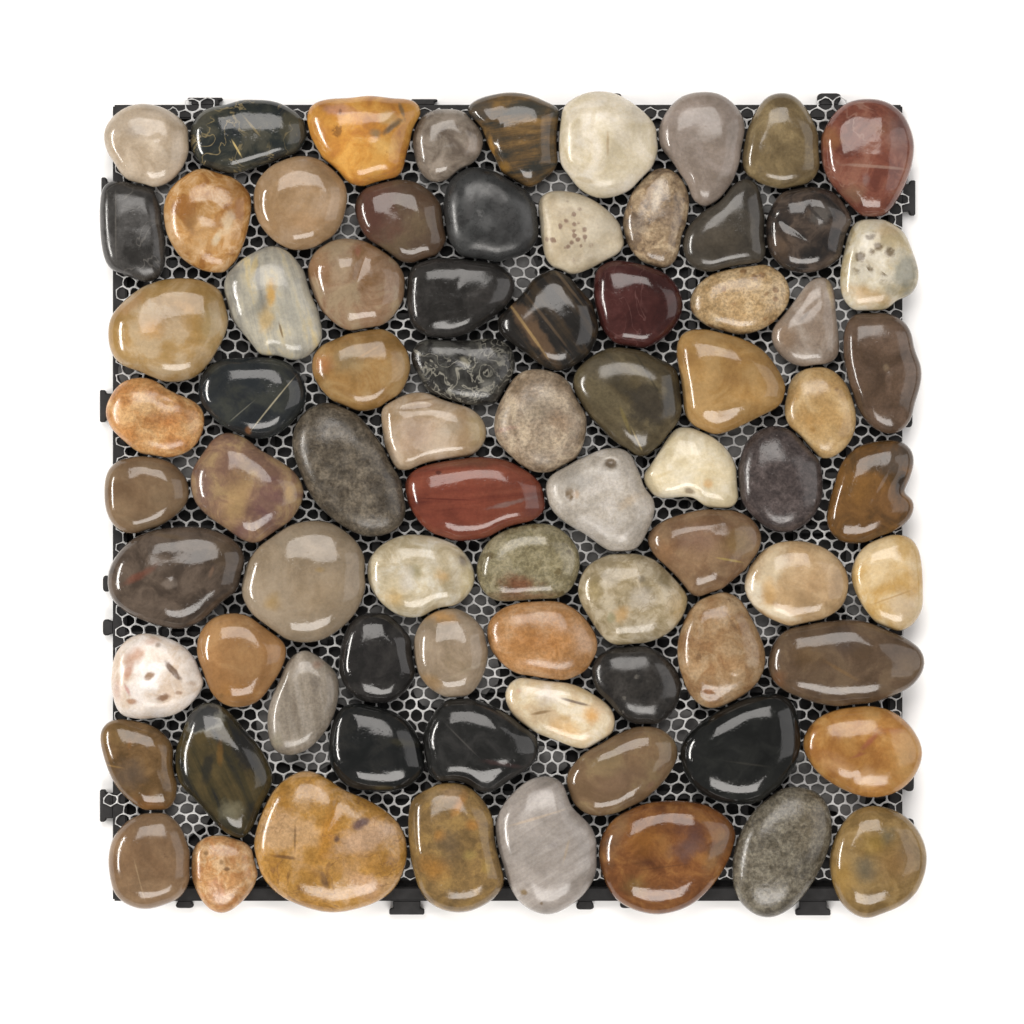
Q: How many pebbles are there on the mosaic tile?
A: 78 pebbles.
